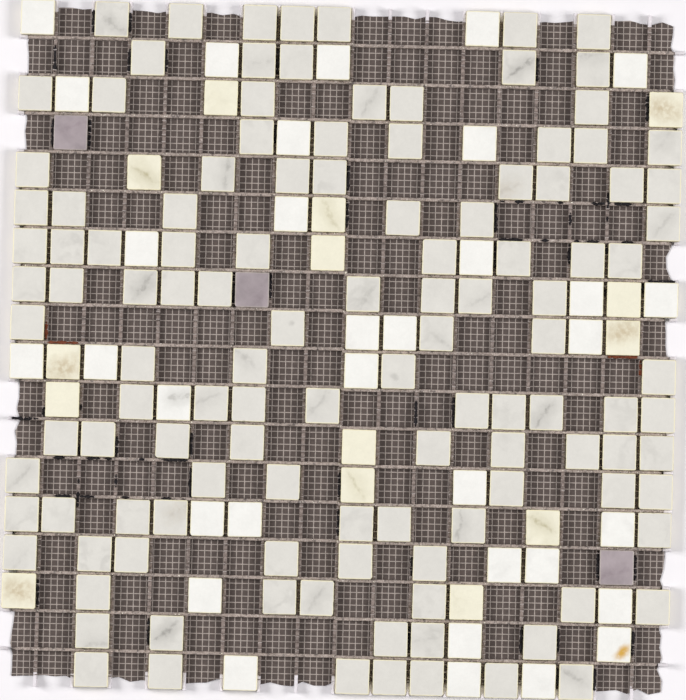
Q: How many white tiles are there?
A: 33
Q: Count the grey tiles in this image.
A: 120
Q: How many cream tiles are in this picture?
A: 14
